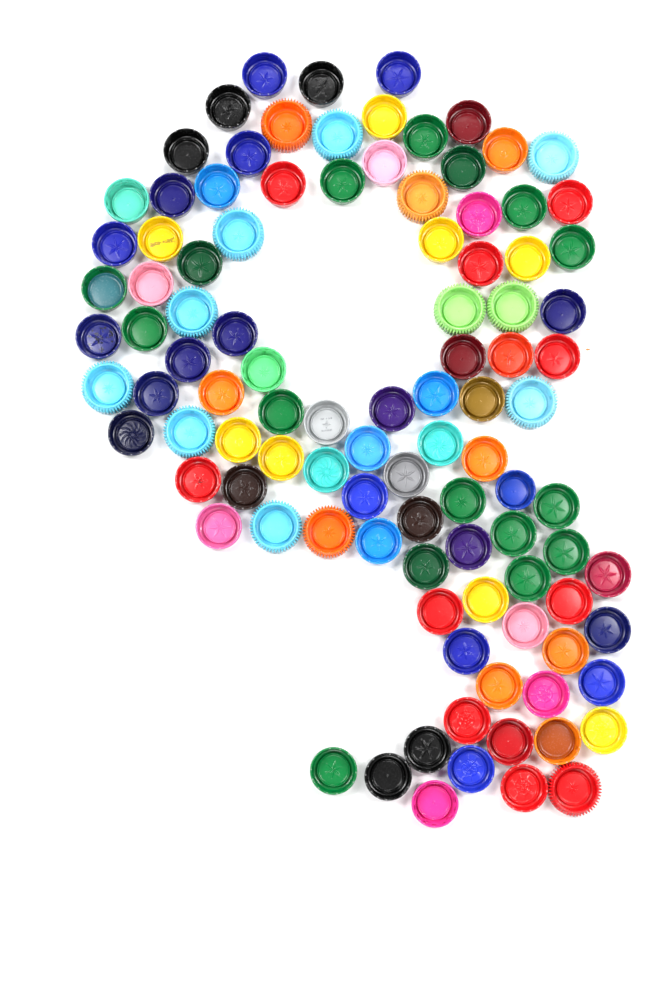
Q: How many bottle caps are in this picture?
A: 102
